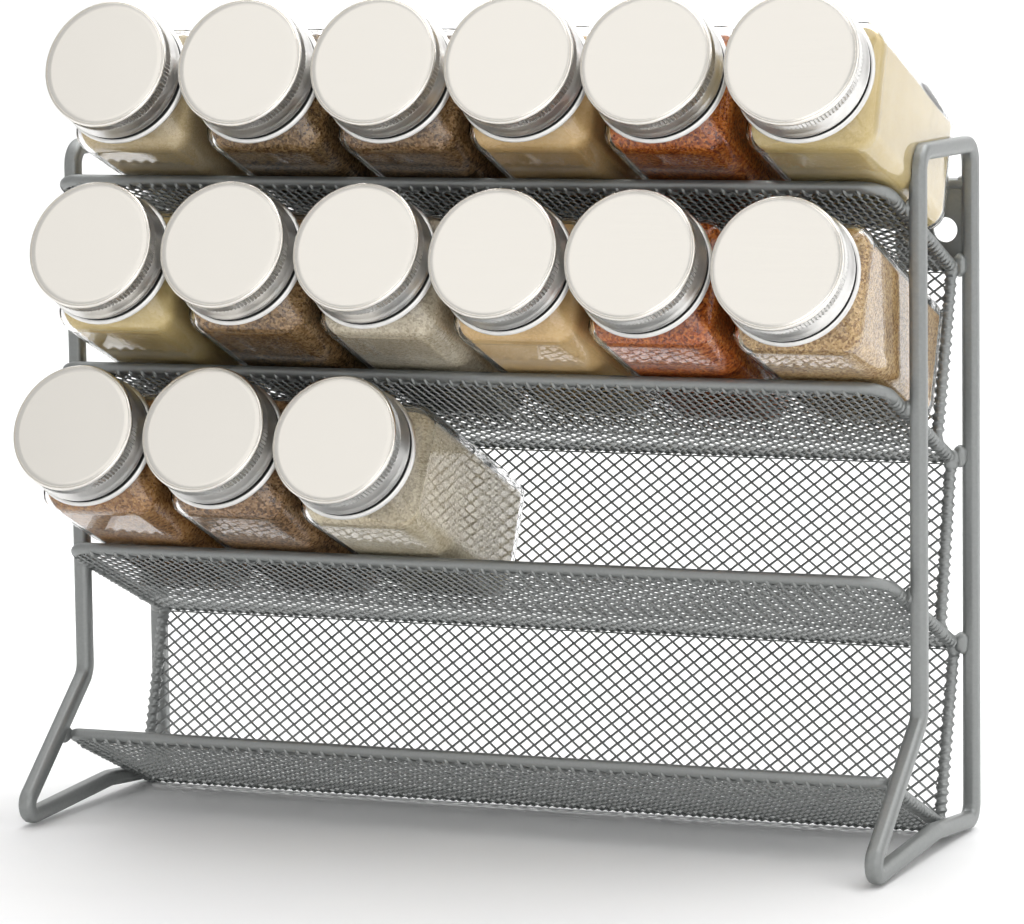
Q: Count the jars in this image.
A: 15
